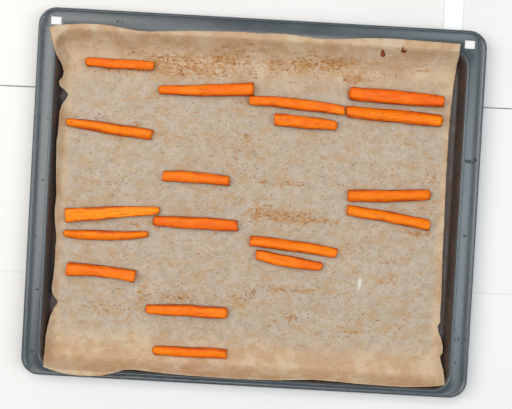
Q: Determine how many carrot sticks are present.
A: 18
